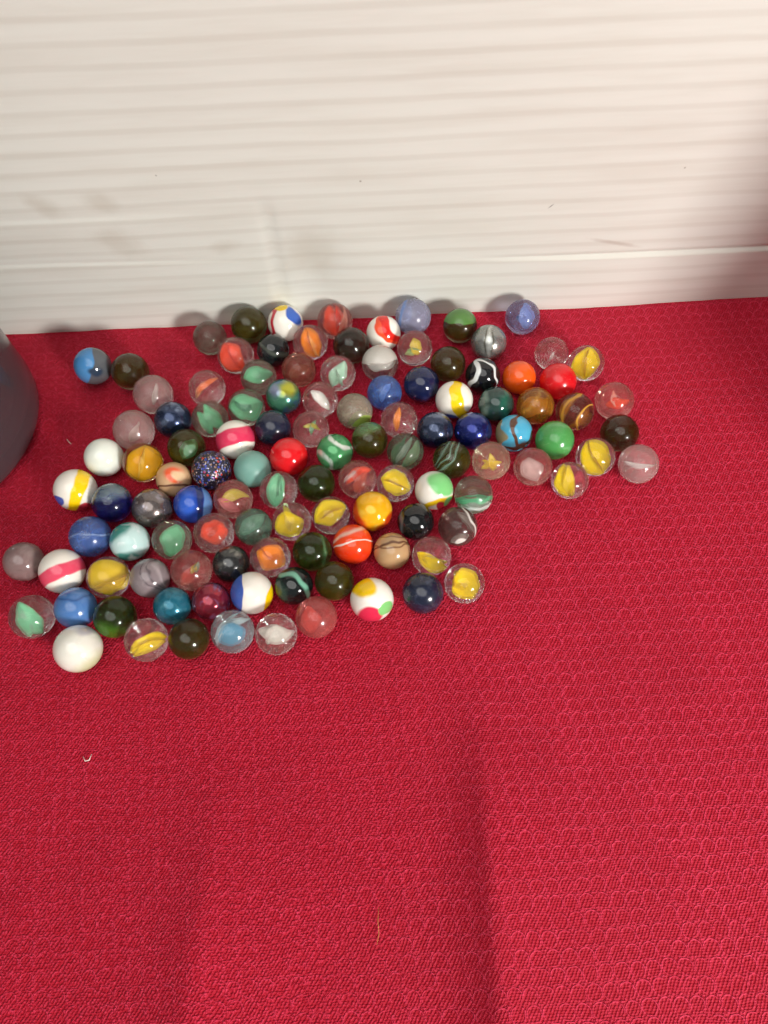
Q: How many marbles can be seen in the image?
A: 116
